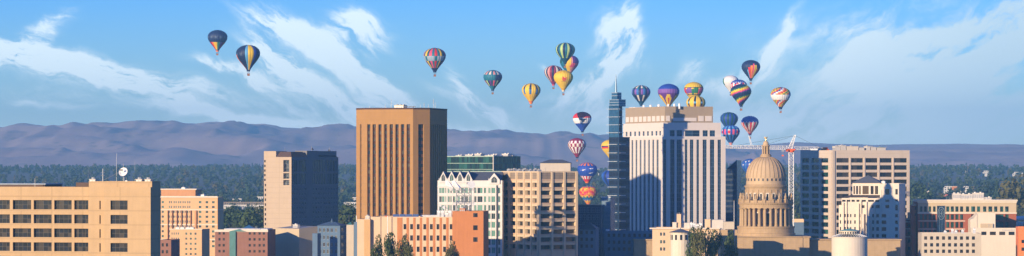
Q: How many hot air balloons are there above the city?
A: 28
